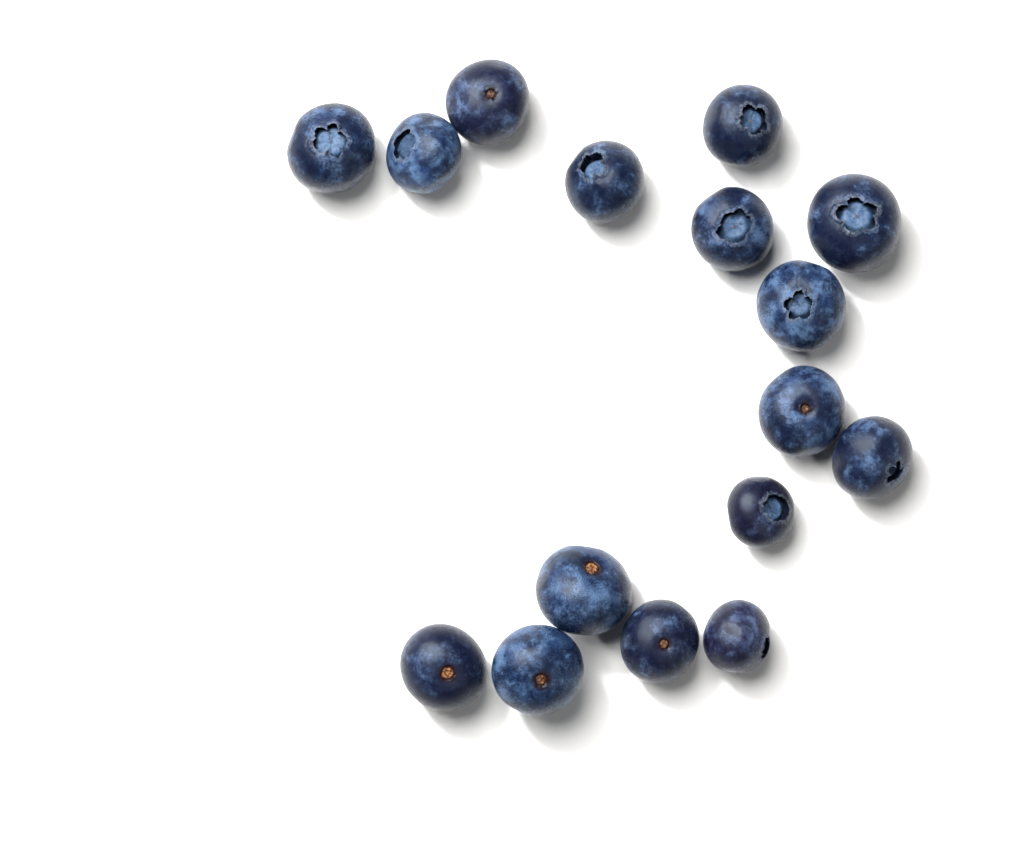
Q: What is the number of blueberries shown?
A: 16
